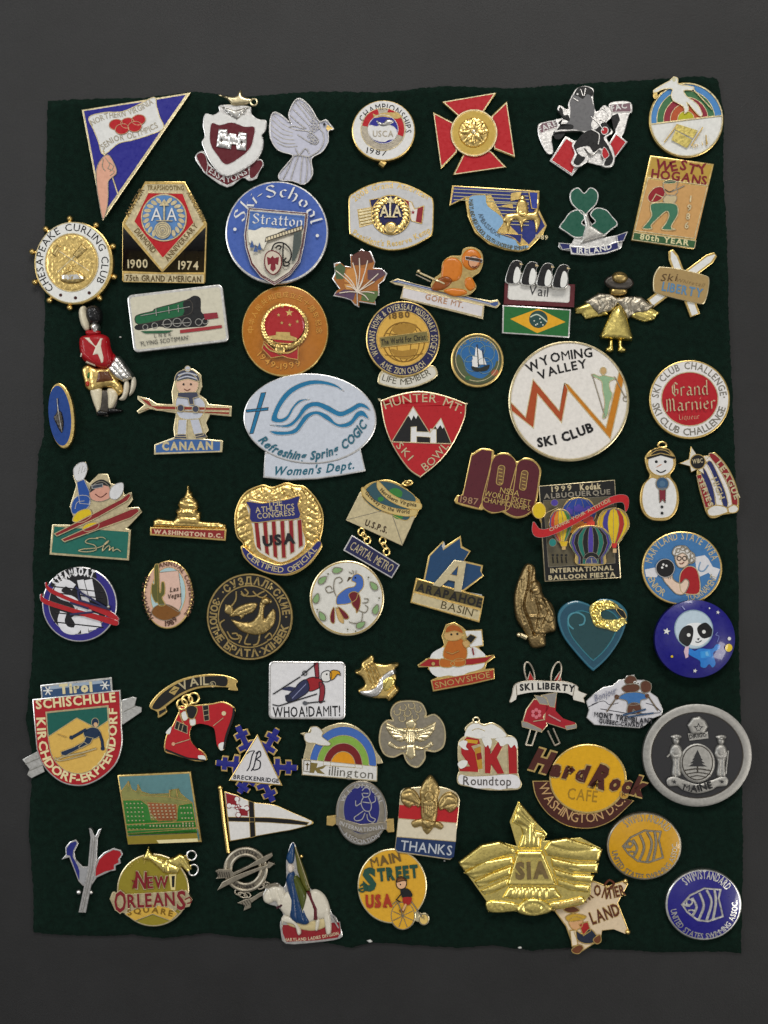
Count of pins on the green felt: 74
